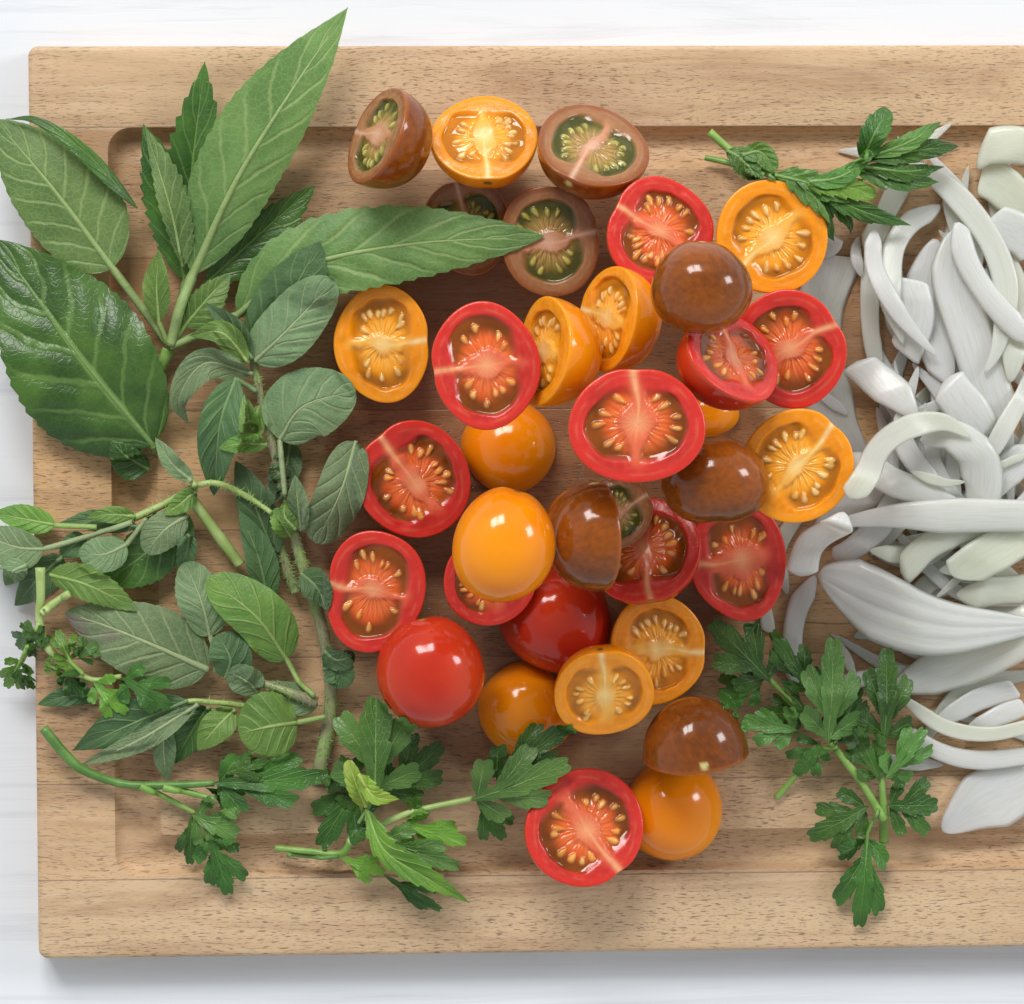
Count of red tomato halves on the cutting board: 13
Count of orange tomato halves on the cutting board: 13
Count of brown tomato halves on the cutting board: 9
